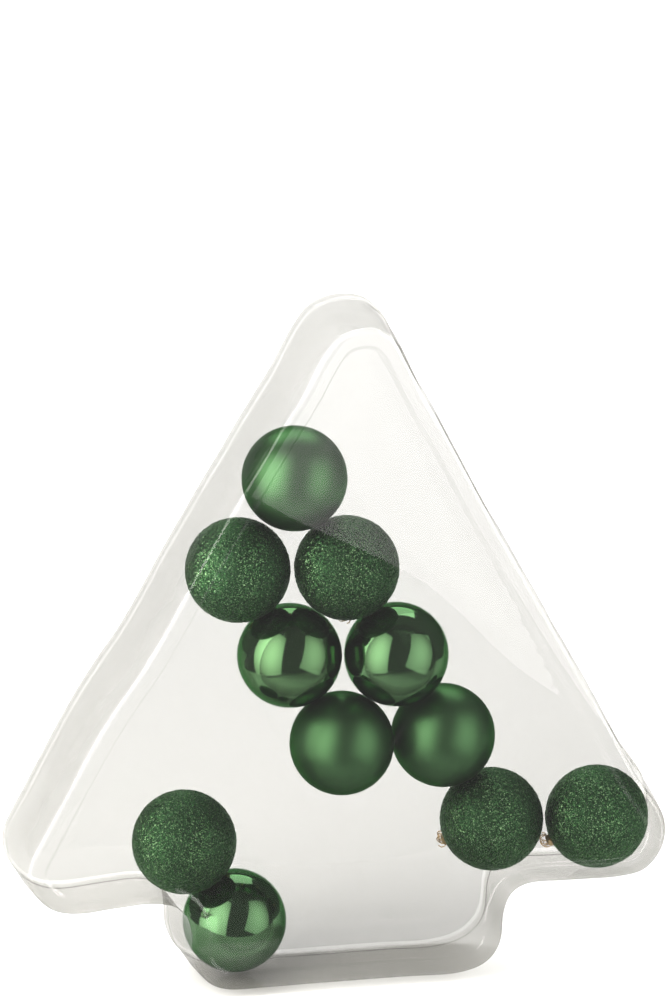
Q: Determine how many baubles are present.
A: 11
